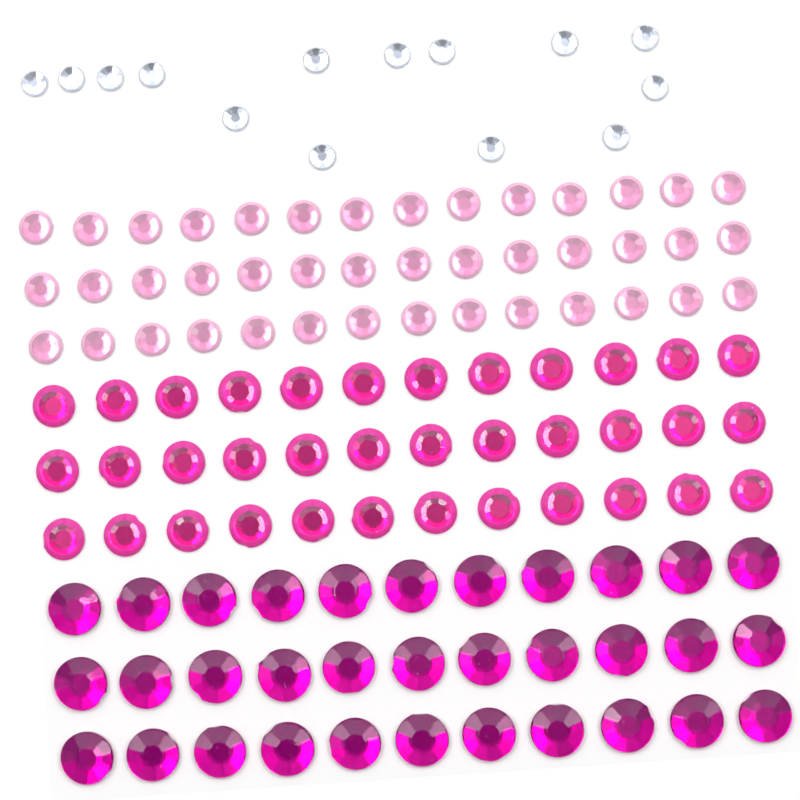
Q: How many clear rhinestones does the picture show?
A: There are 14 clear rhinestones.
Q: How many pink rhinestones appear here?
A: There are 42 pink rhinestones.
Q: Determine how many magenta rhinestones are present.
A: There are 36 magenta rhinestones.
